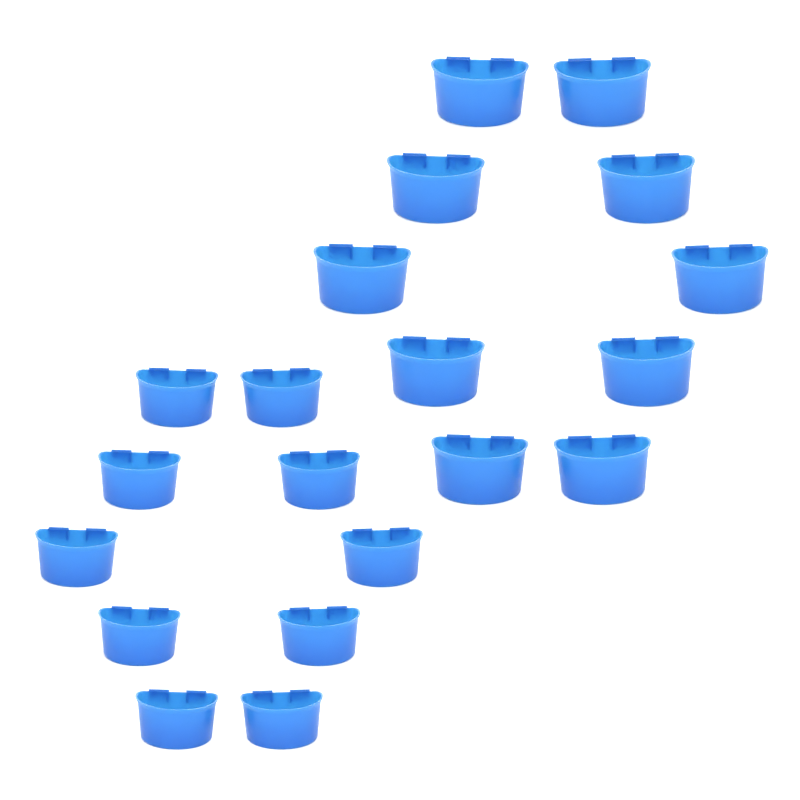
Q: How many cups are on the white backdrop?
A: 20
